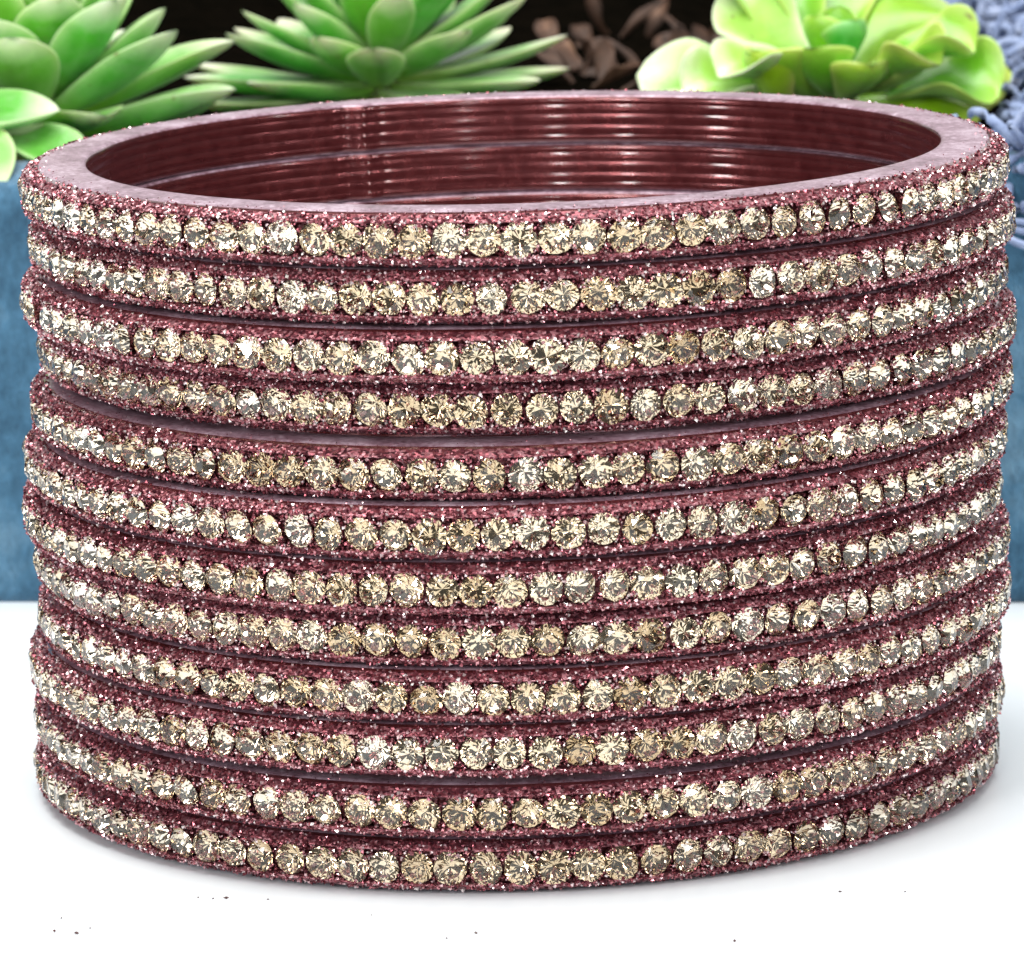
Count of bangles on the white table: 12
